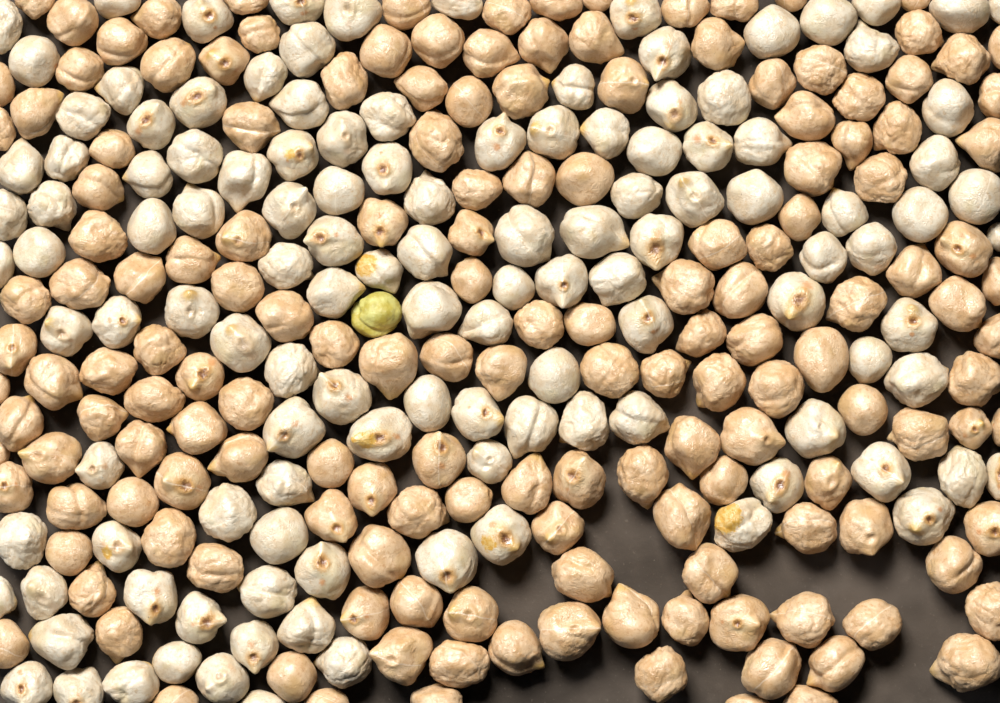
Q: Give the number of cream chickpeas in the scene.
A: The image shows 124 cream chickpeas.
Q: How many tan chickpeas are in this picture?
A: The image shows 162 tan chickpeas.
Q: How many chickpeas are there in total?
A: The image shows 286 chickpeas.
